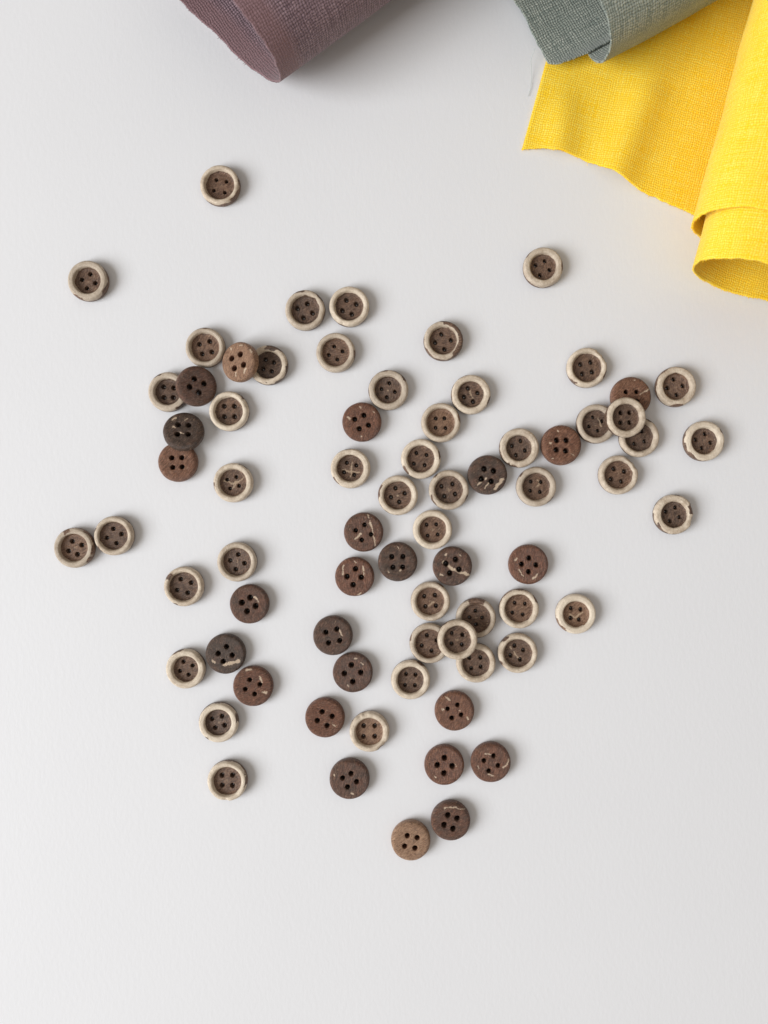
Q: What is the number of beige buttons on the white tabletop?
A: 47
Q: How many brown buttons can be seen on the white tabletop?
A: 25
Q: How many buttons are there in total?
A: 72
